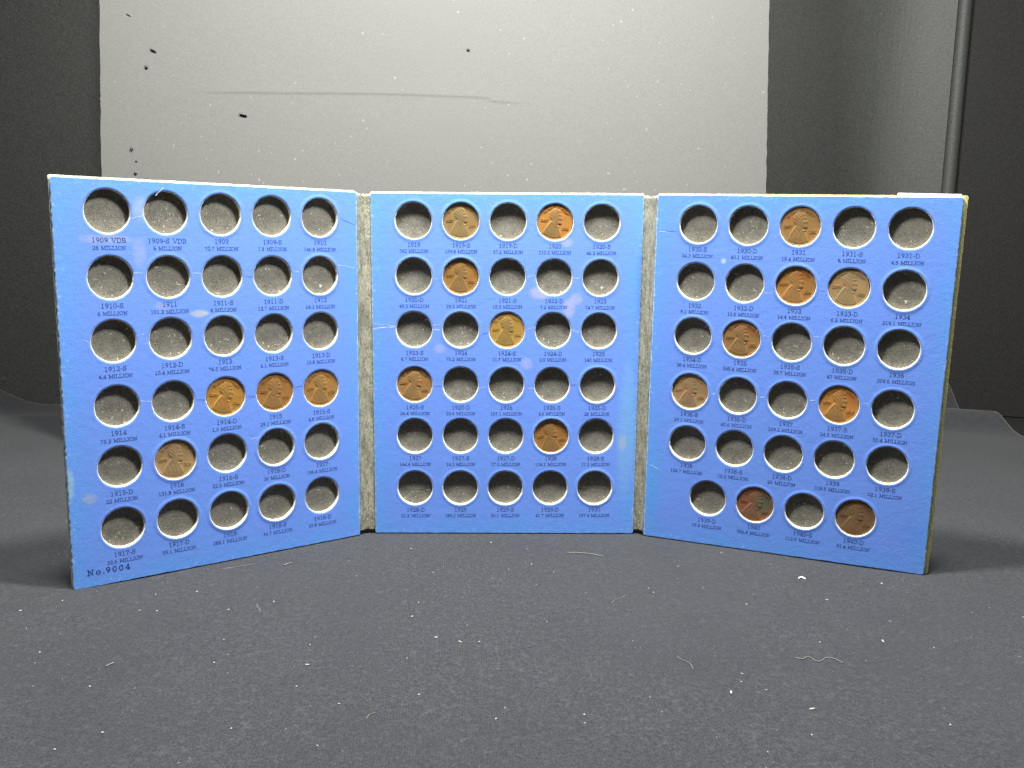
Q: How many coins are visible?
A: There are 18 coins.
